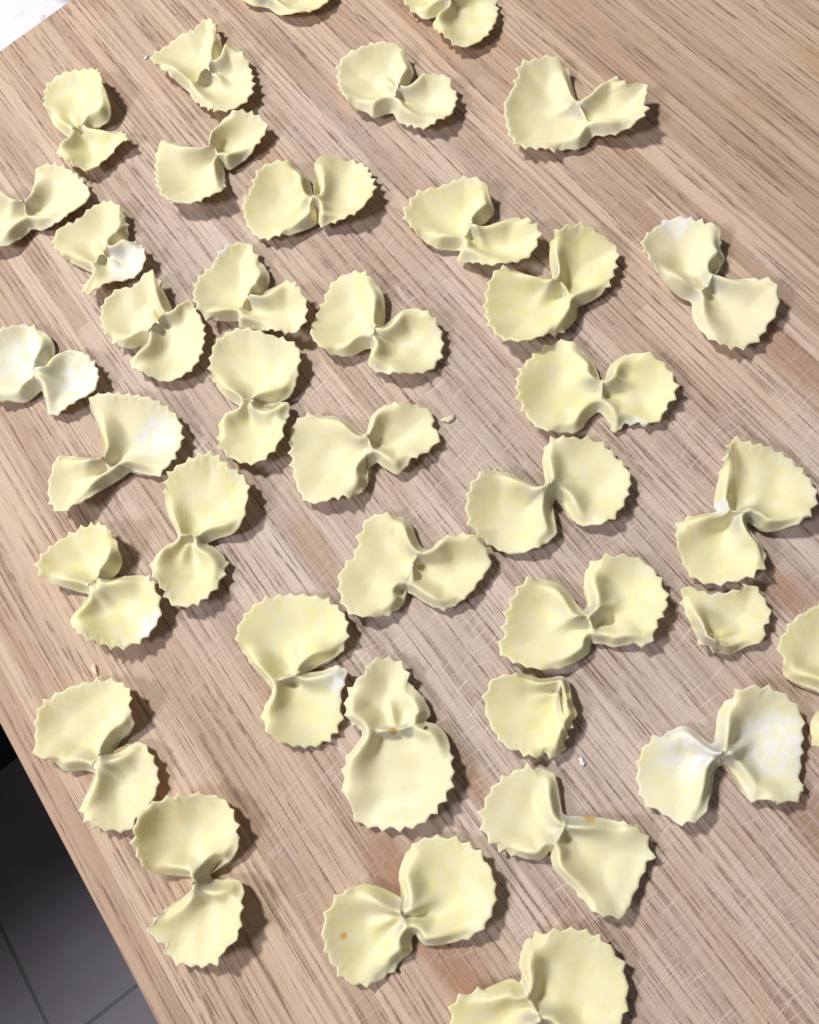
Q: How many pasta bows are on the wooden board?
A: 38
